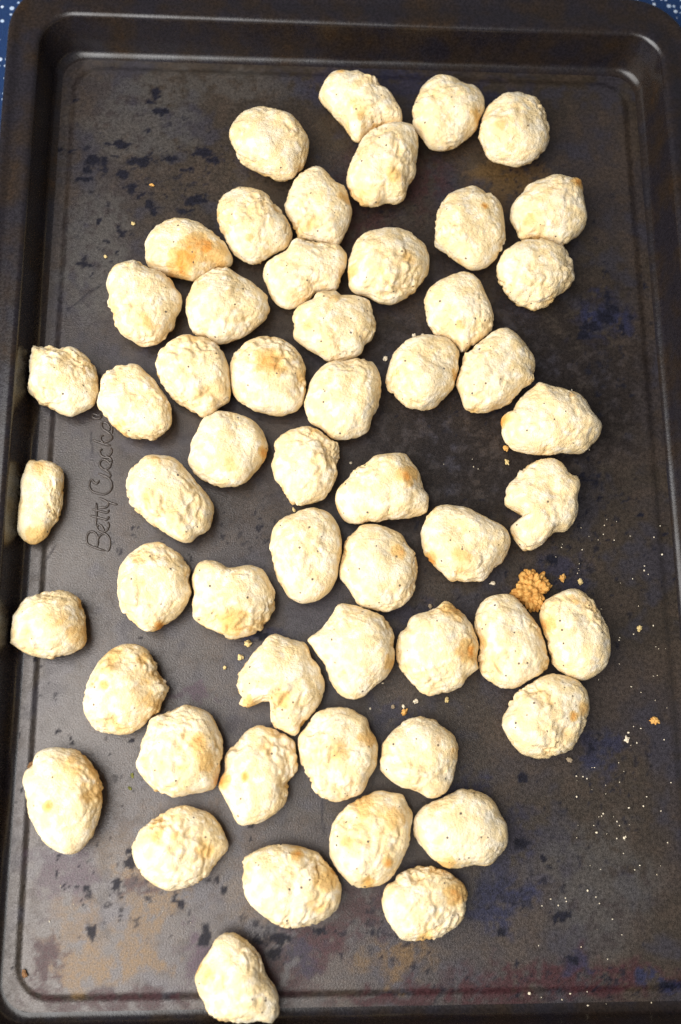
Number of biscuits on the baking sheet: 55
